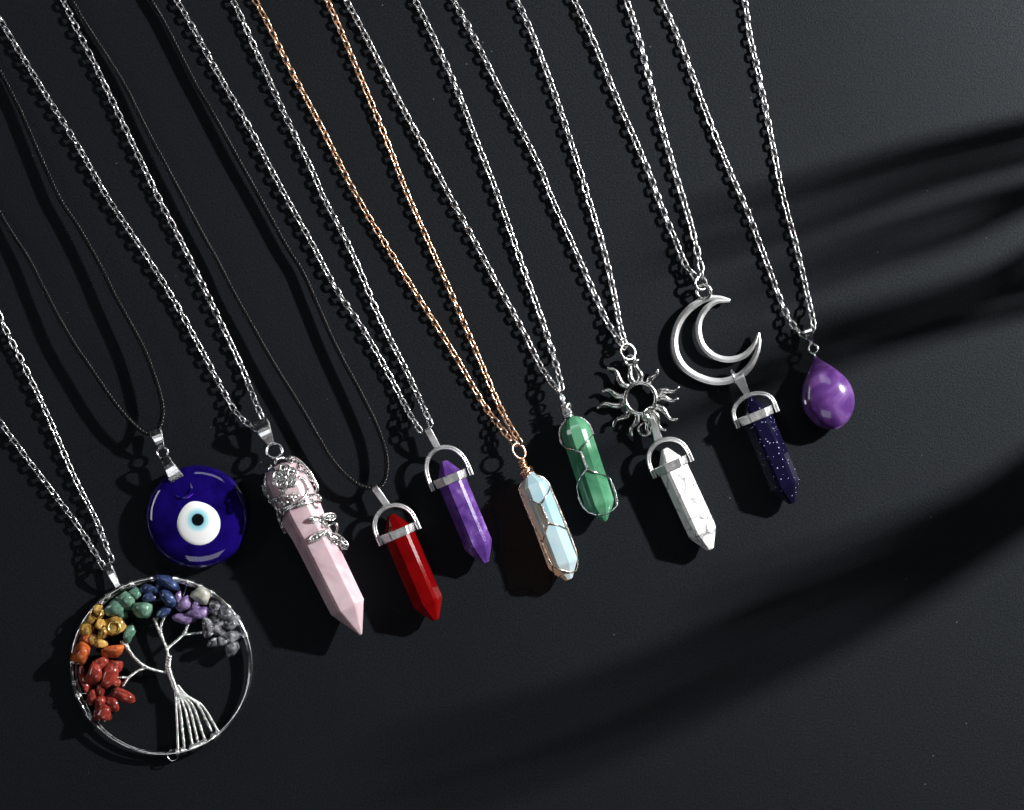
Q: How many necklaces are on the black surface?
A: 10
